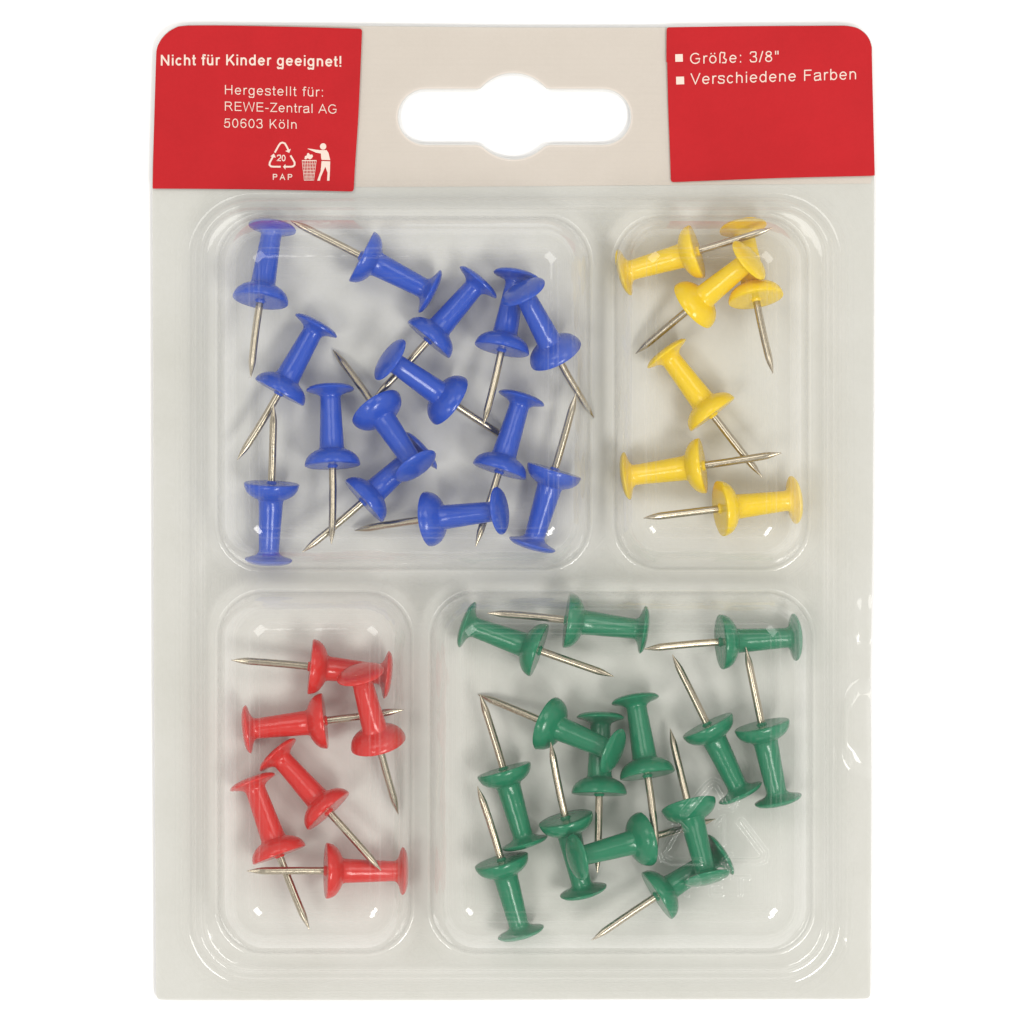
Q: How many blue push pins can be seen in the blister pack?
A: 14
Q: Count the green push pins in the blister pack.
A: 14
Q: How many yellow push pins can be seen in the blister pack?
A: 6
